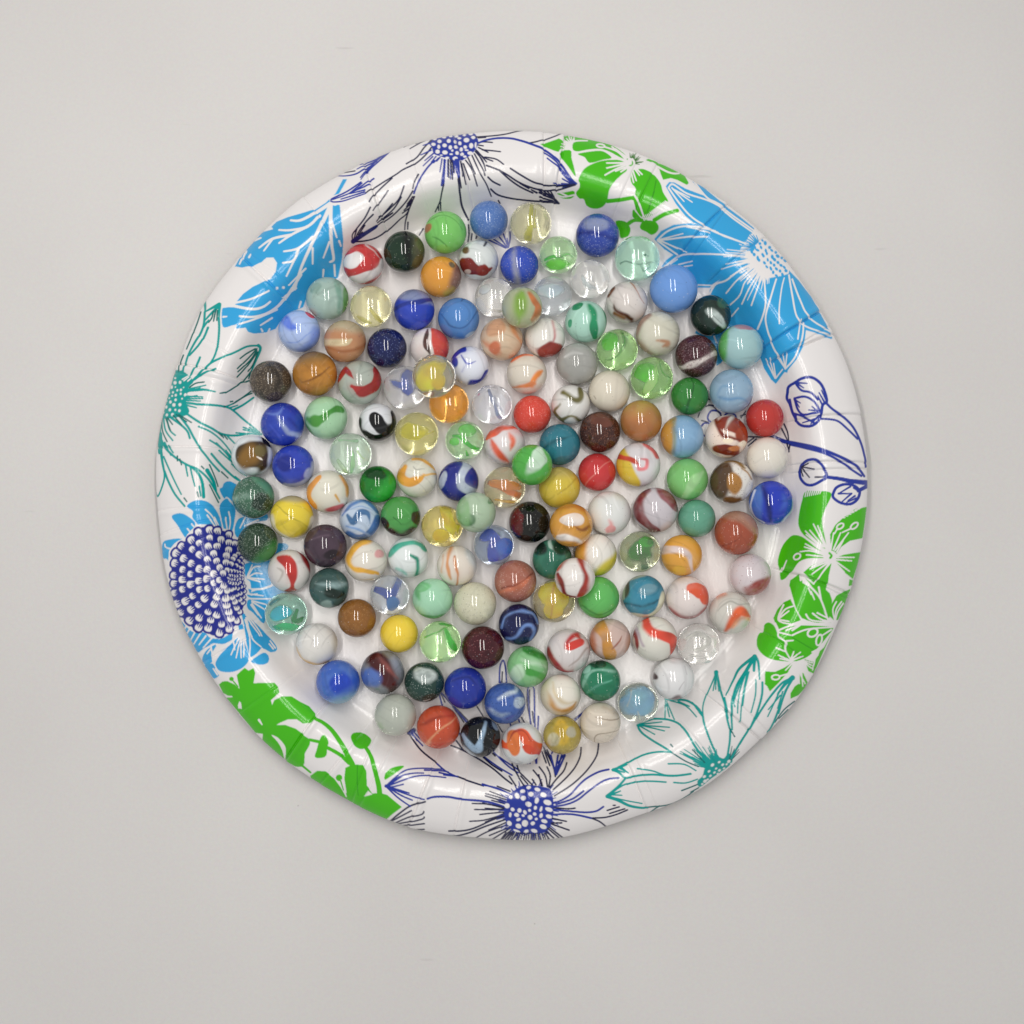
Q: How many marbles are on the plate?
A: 139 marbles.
